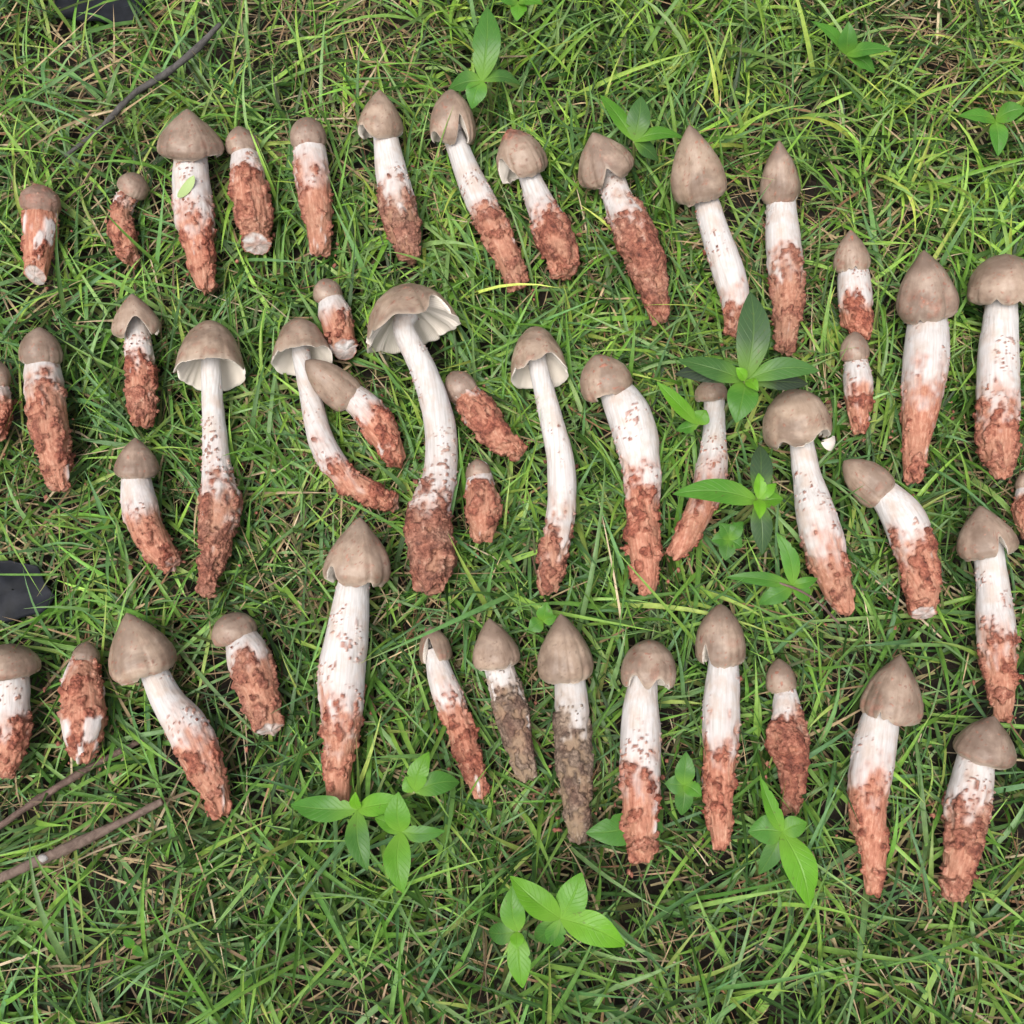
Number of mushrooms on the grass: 46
